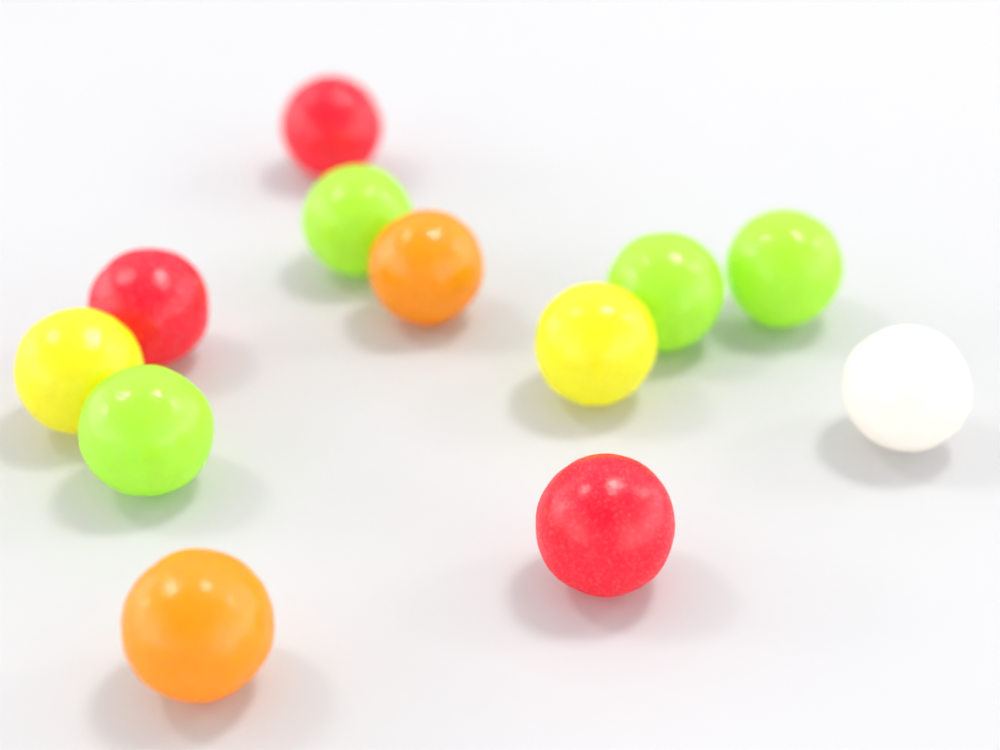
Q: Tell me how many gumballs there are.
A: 12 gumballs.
